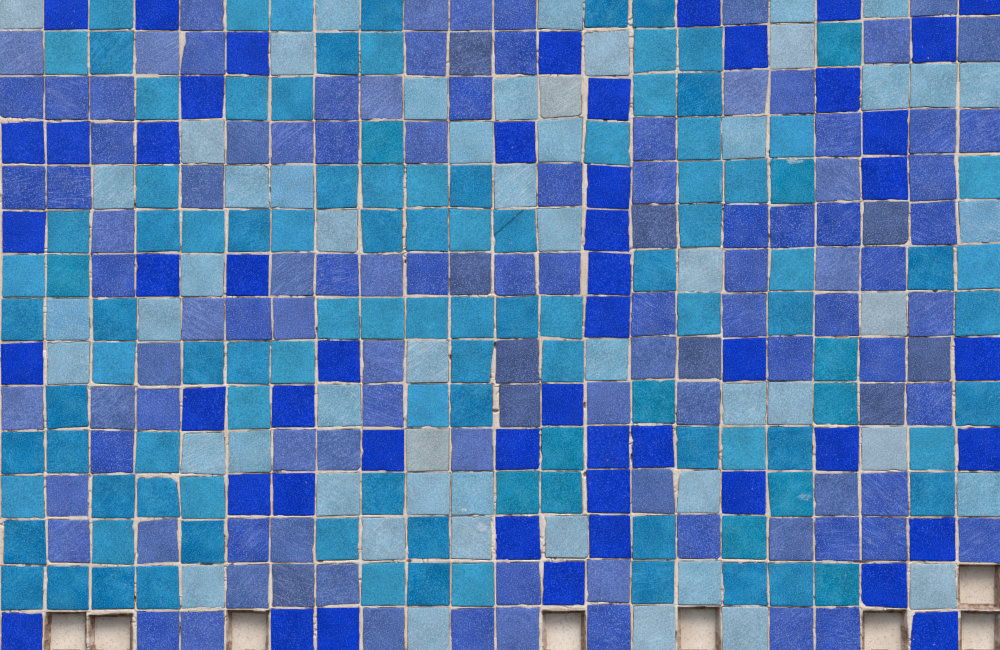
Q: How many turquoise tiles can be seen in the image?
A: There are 107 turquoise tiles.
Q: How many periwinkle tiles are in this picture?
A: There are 110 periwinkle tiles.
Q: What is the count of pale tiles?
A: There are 54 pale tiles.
